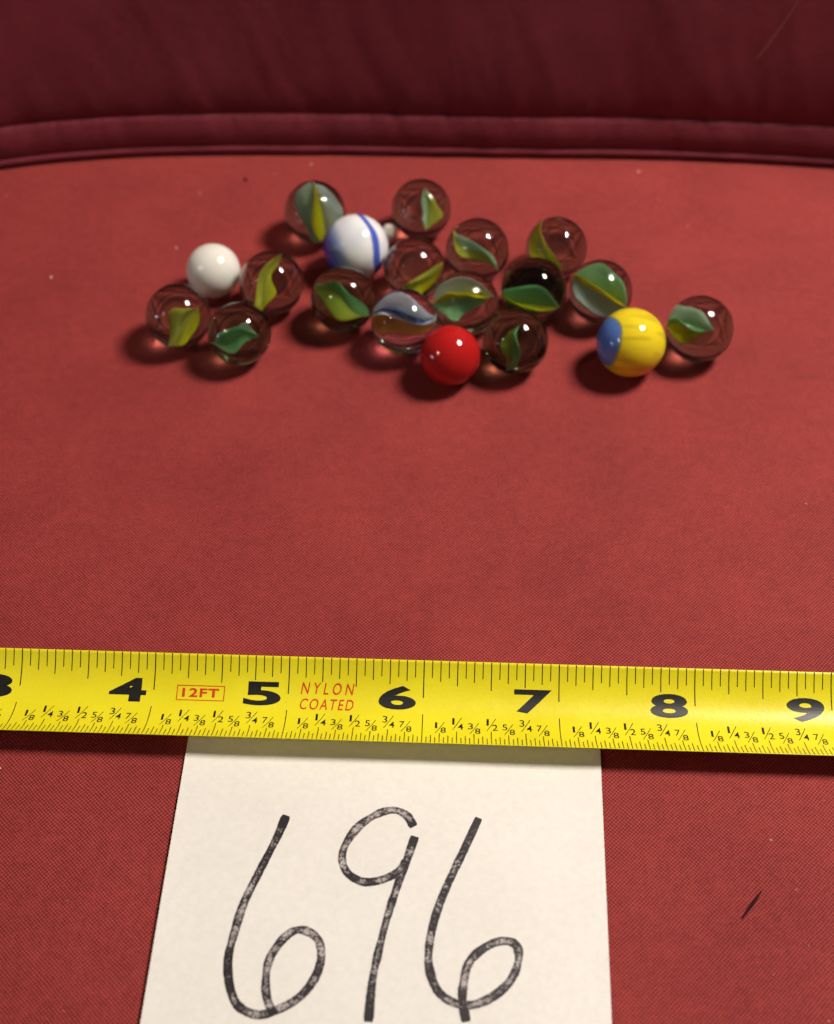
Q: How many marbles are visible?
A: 19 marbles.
